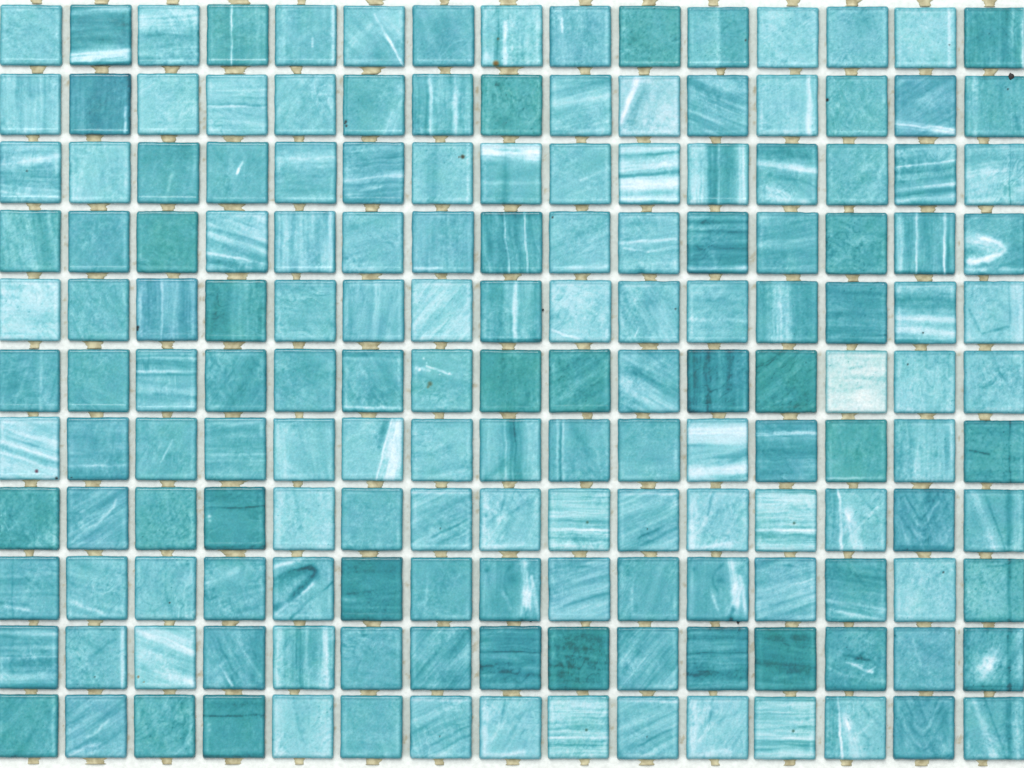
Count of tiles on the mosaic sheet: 165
